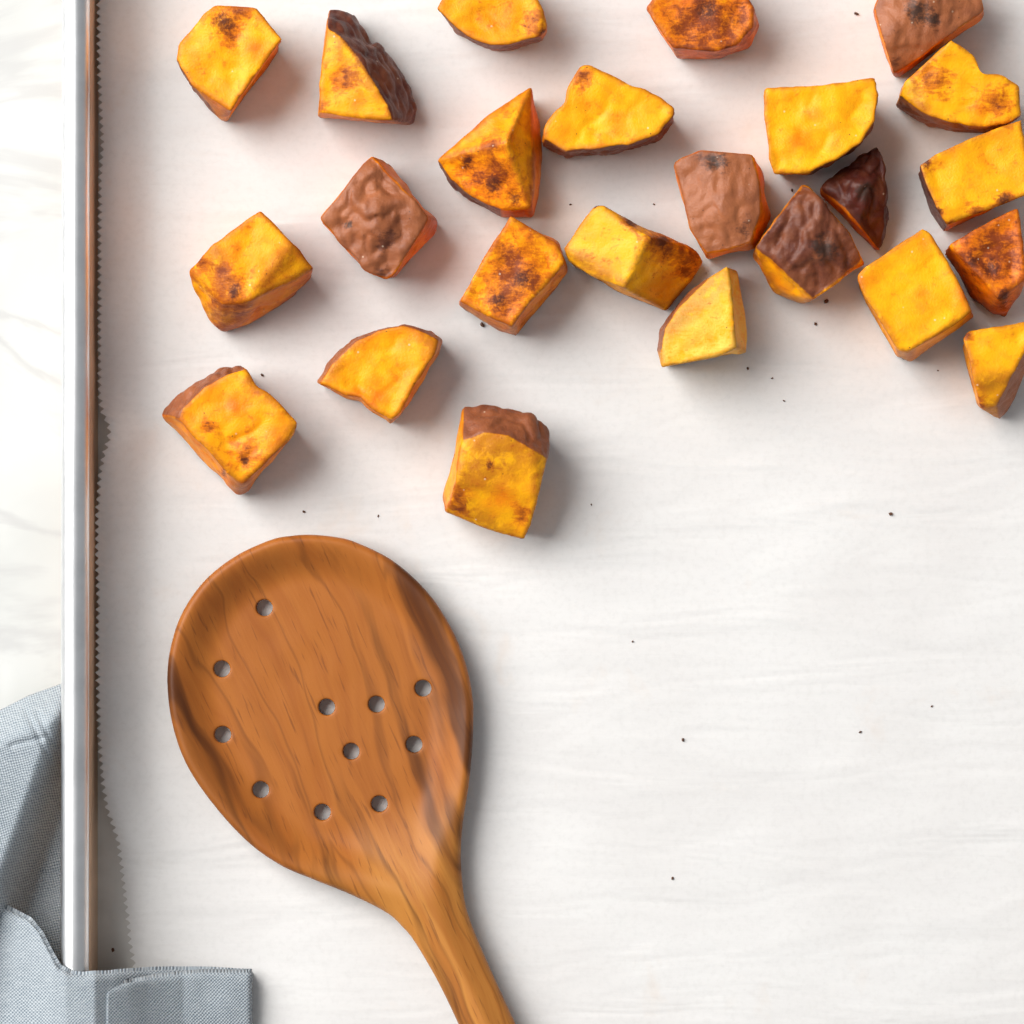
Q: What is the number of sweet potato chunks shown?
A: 24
